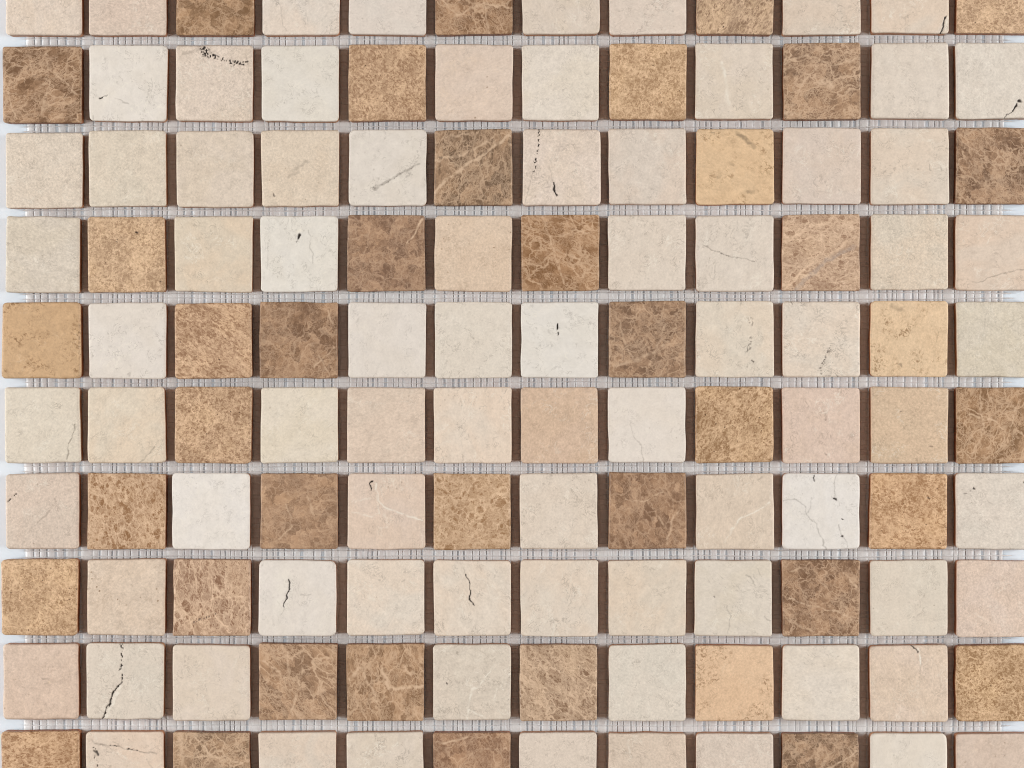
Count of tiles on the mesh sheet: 120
